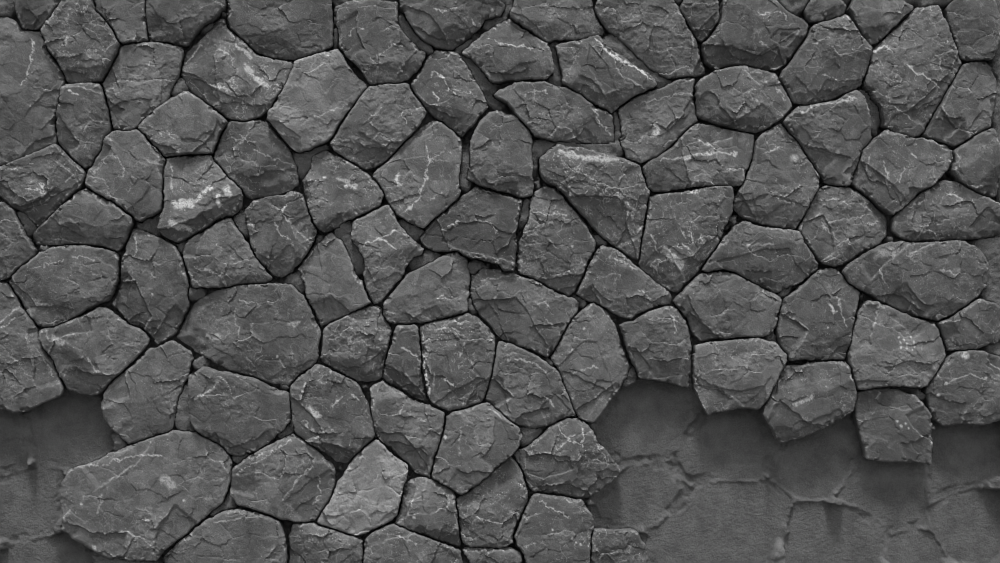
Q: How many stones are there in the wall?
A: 95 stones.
